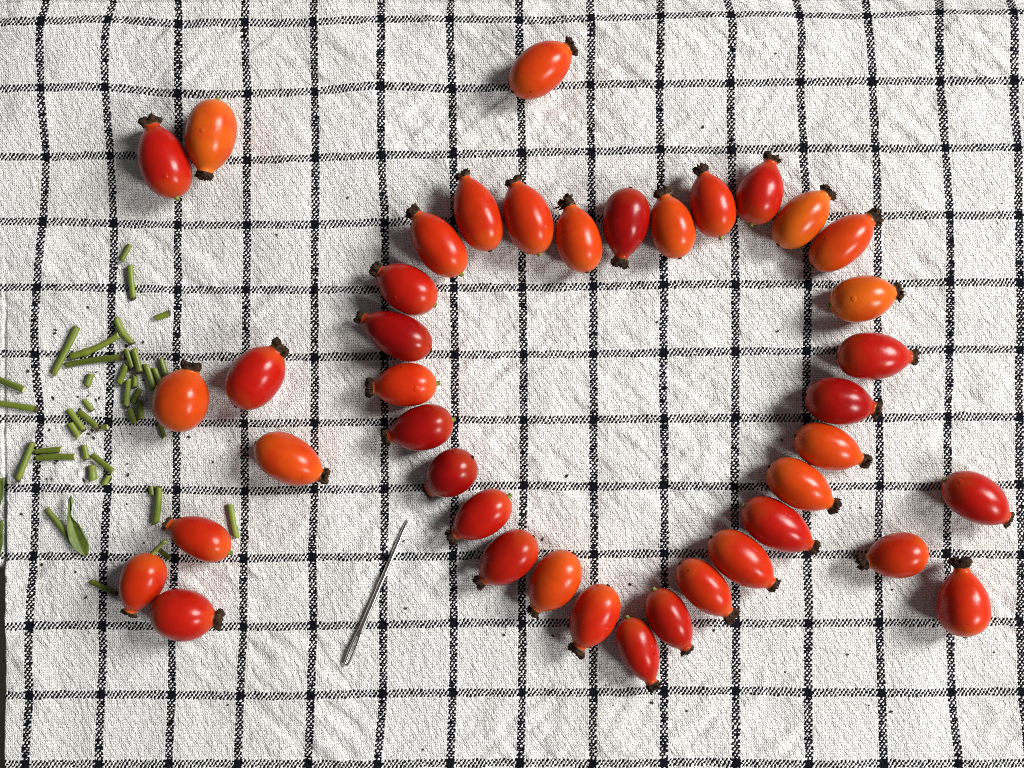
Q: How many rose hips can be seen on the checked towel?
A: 41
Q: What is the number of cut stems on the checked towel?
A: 40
